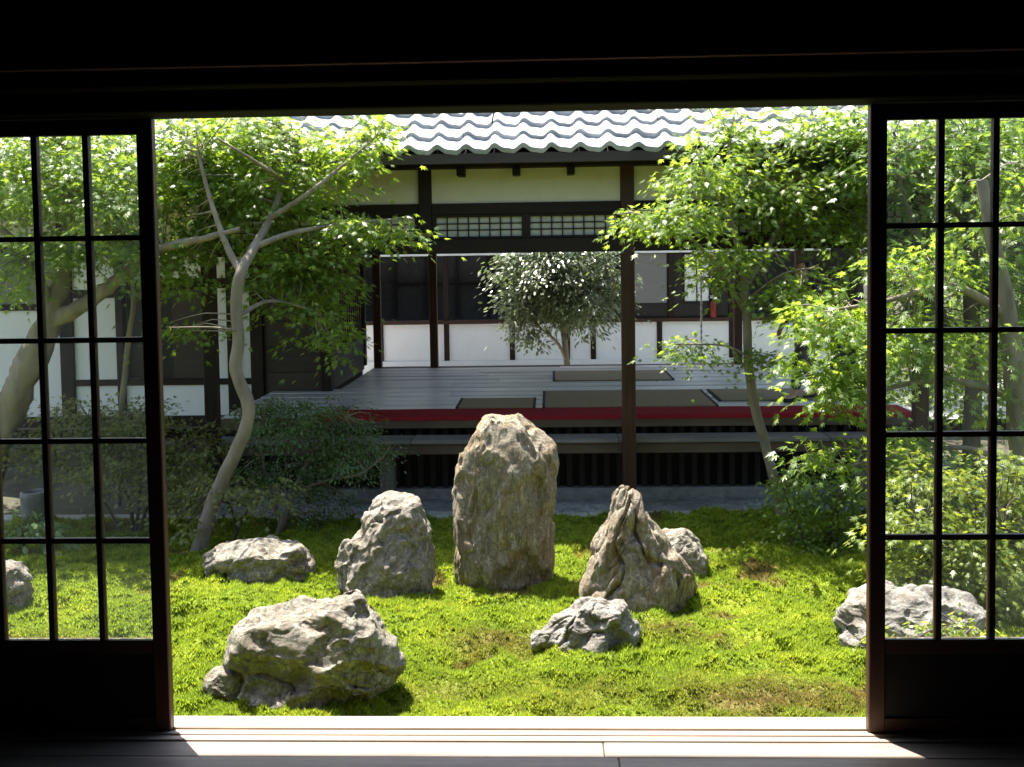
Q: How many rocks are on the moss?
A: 9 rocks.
